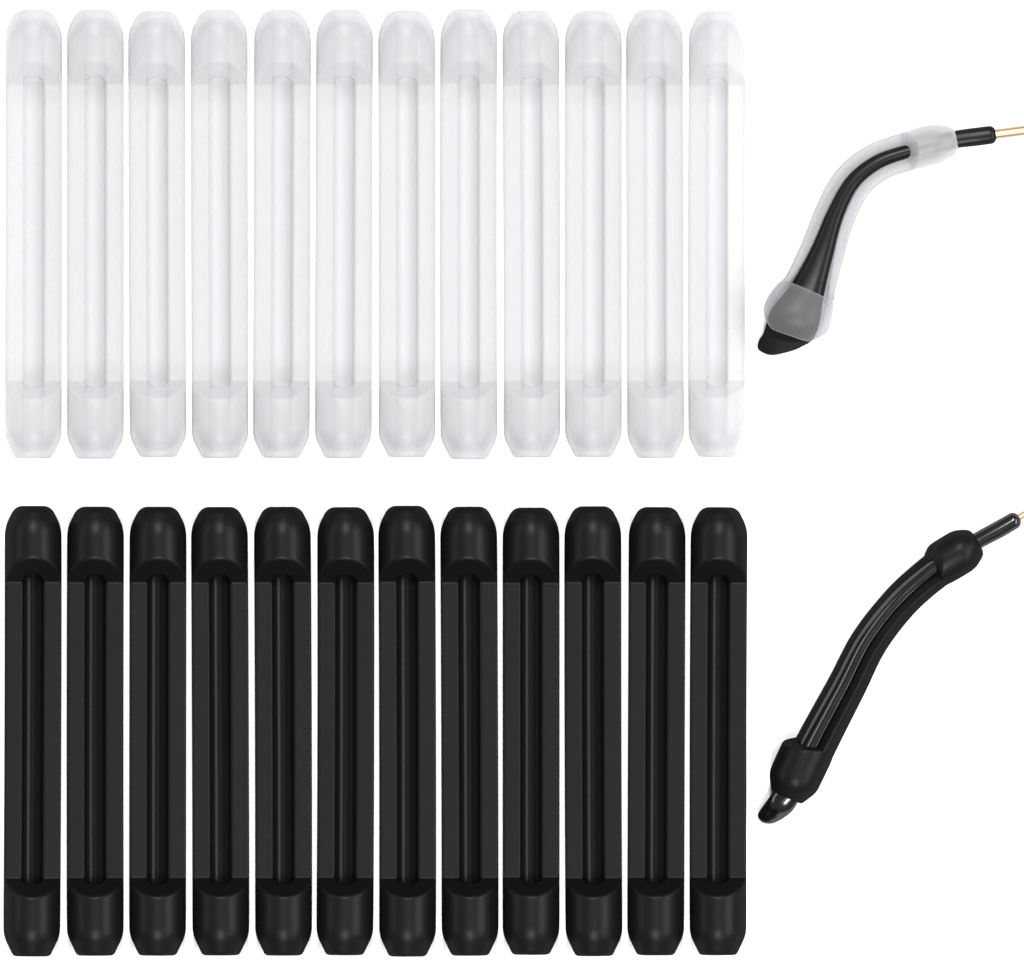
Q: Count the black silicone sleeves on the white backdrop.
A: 13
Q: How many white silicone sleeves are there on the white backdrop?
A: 13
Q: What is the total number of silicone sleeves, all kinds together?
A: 26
